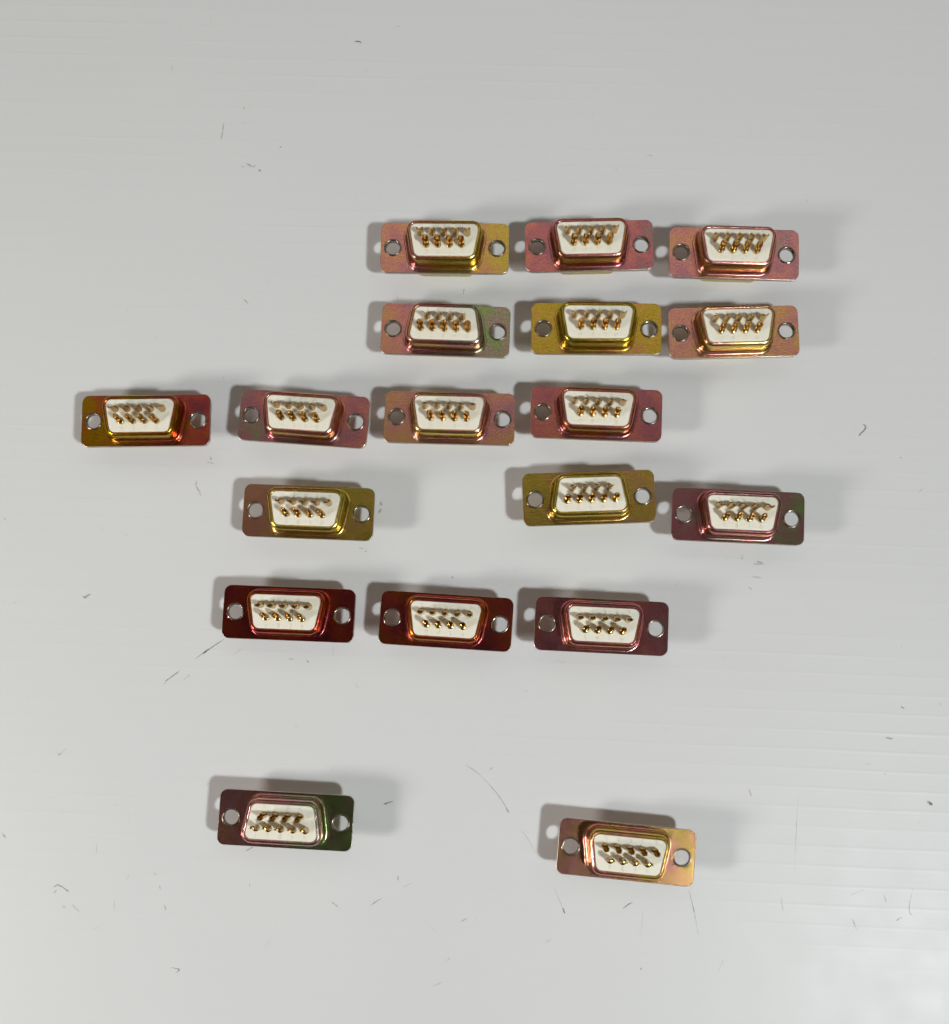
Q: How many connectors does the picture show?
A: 18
